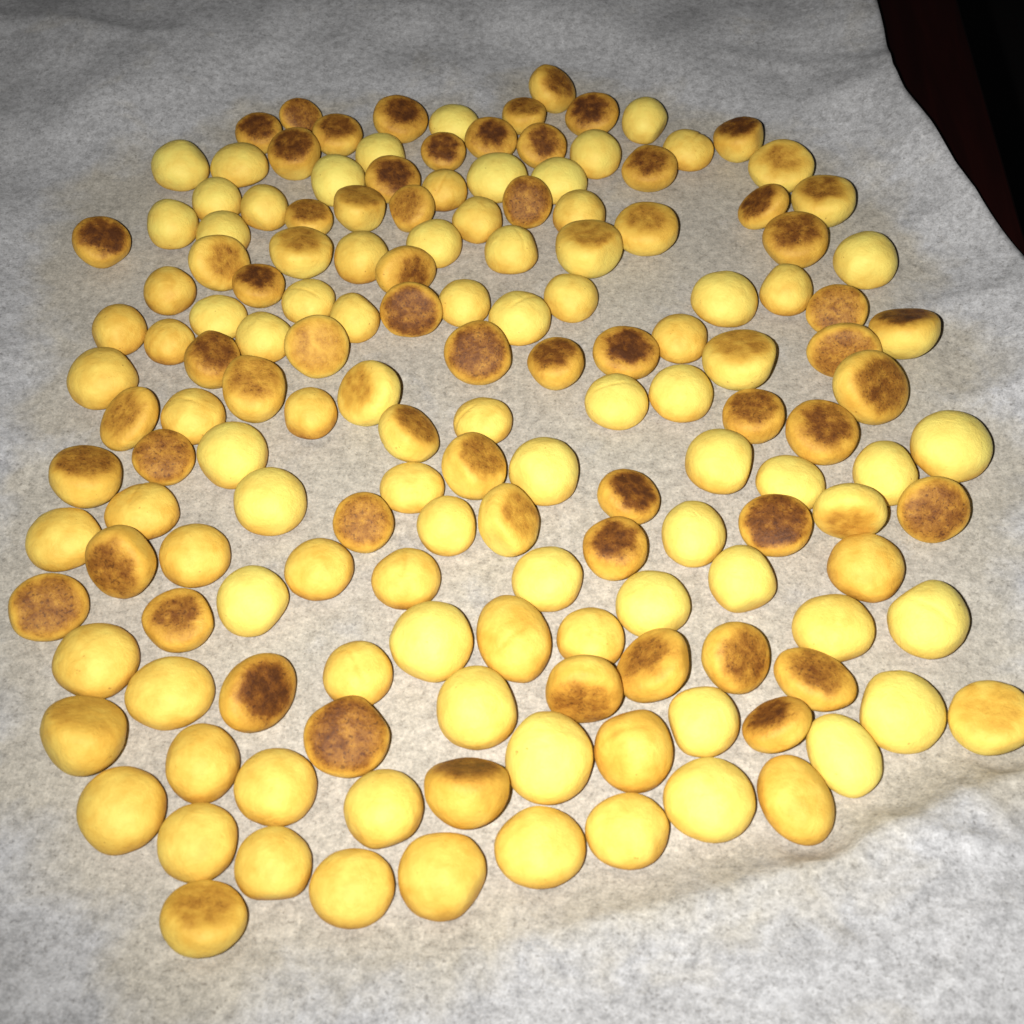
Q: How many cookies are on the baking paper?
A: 156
